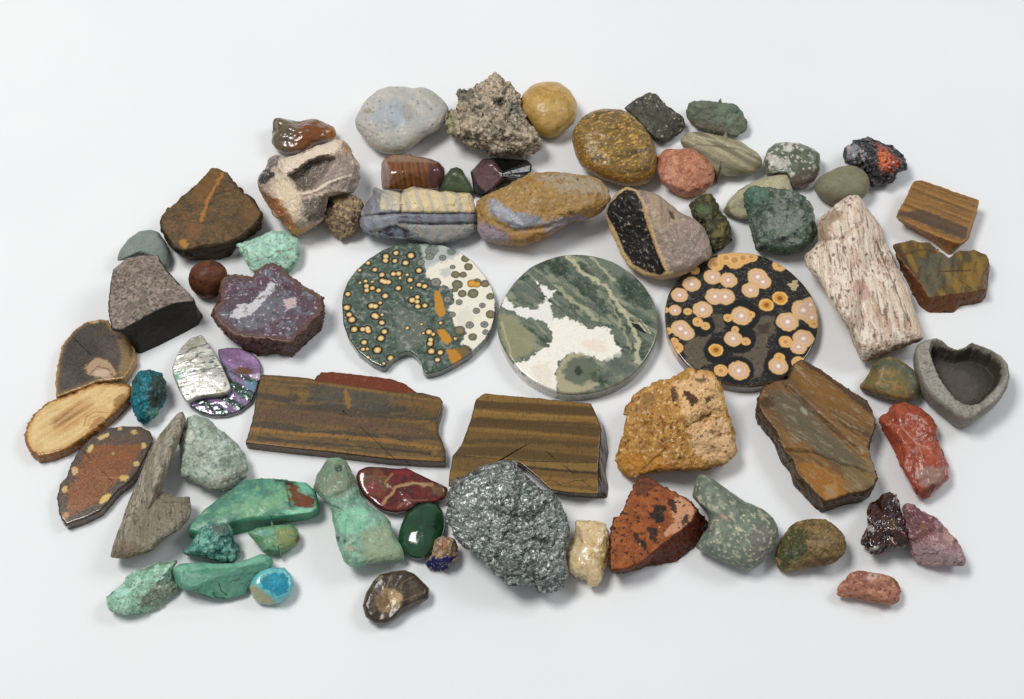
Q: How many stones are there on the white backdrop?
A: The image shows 67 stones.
